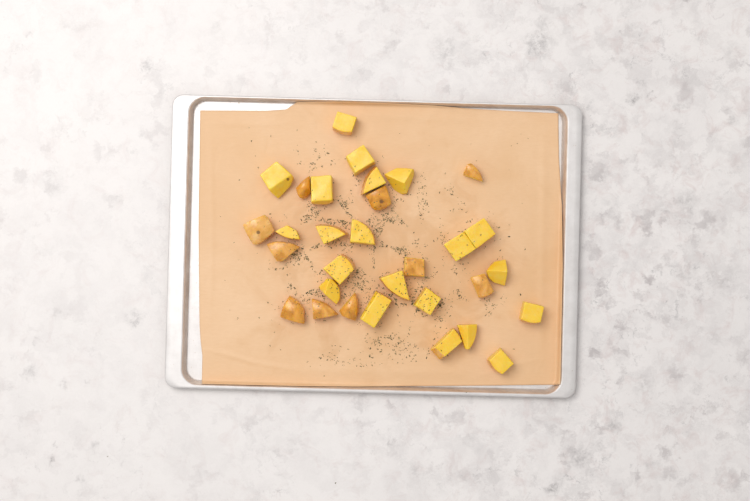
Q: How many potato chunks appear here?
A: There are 31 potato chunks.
